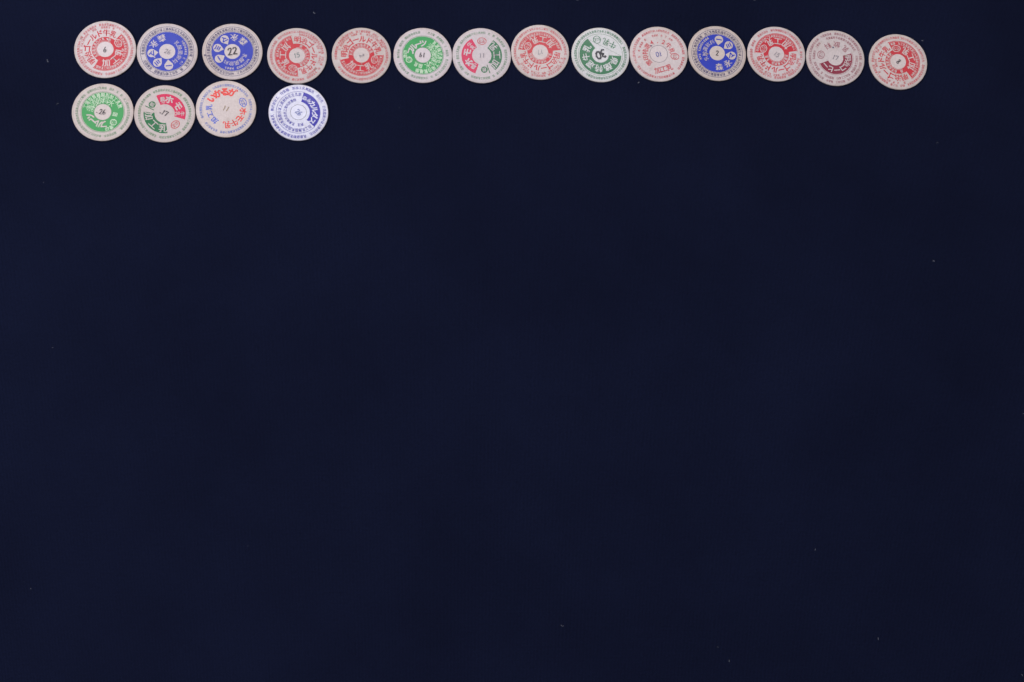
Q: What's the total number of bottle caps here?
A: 18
